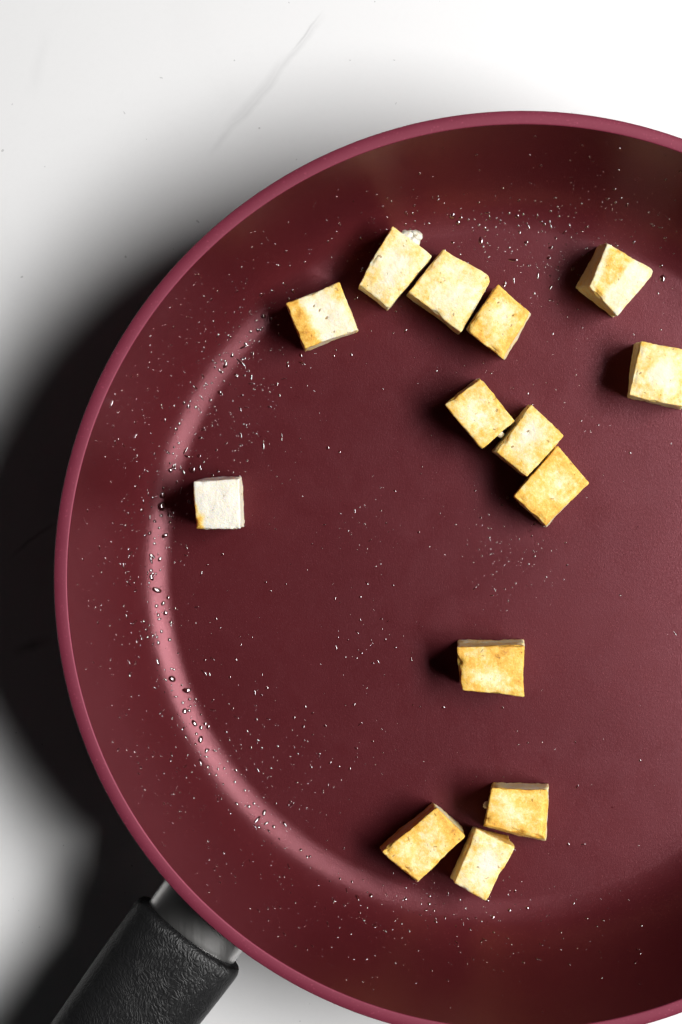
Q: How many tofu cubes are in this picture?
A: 14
